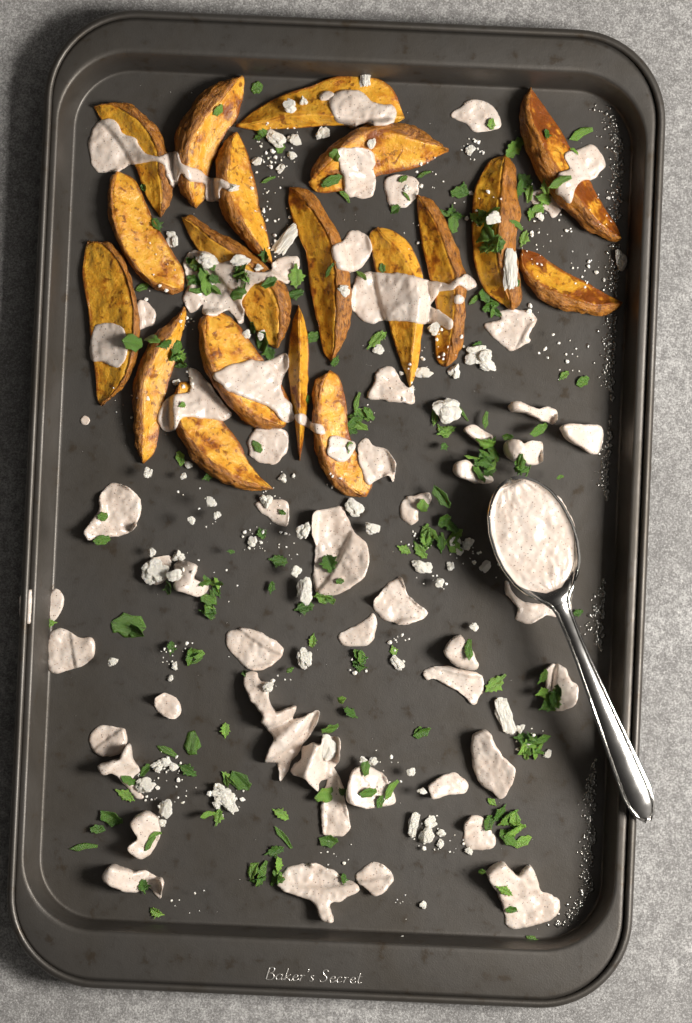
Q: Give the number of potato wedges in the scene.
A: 19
